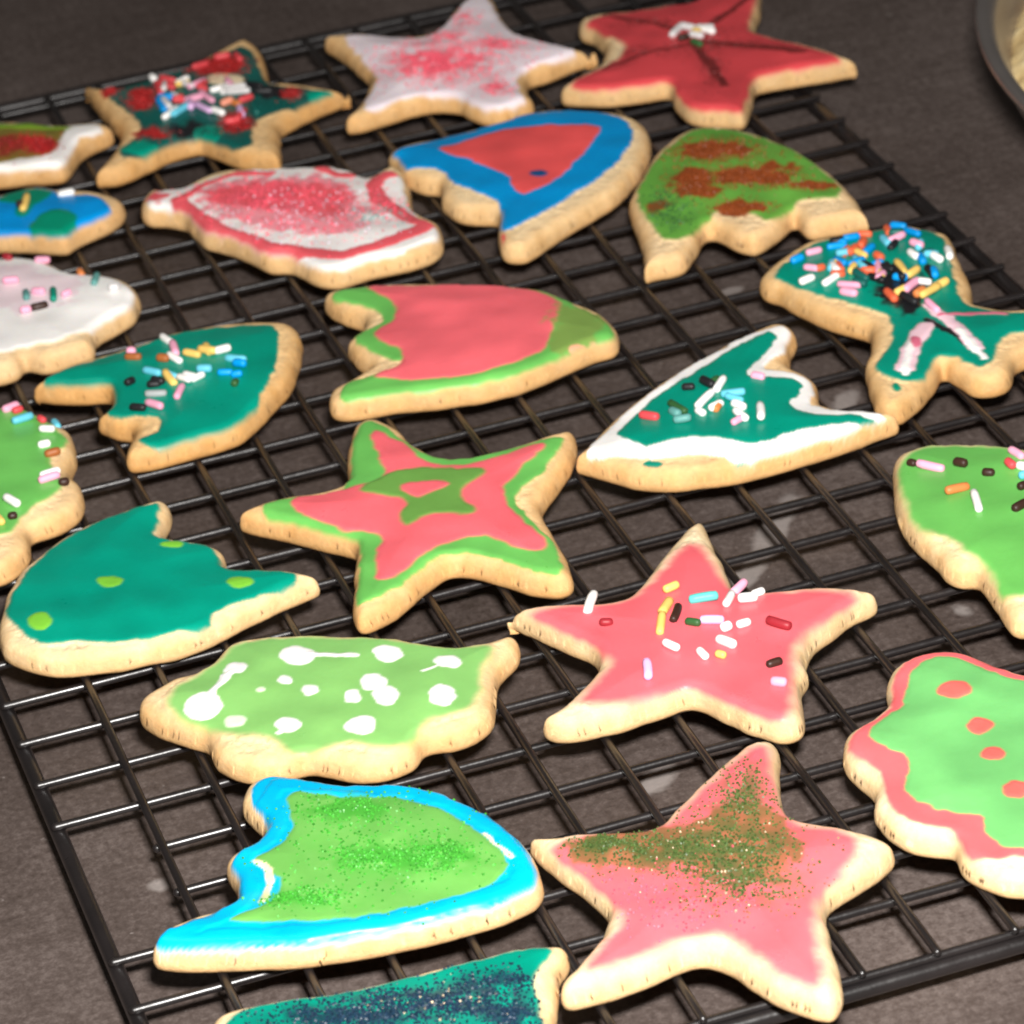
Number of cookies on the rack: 23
